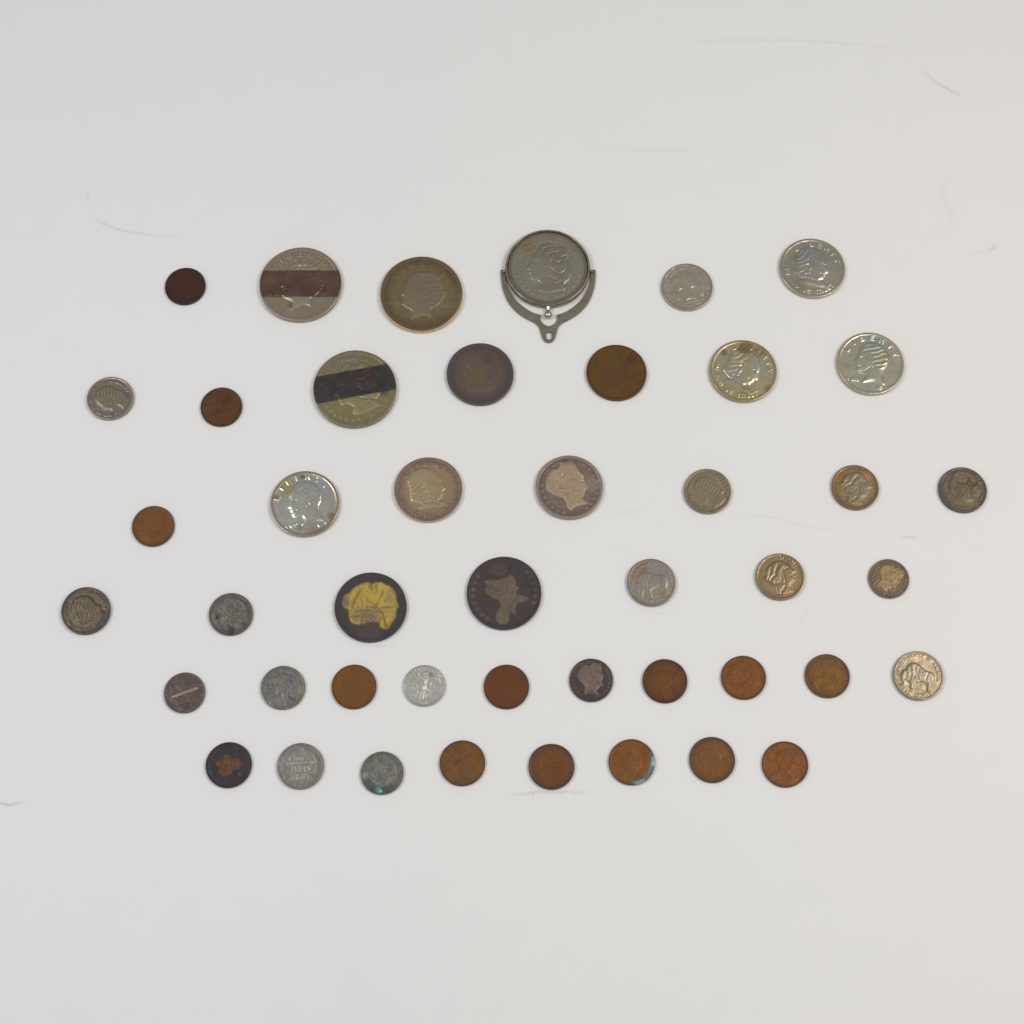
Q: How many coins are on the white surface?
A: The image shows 45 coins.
